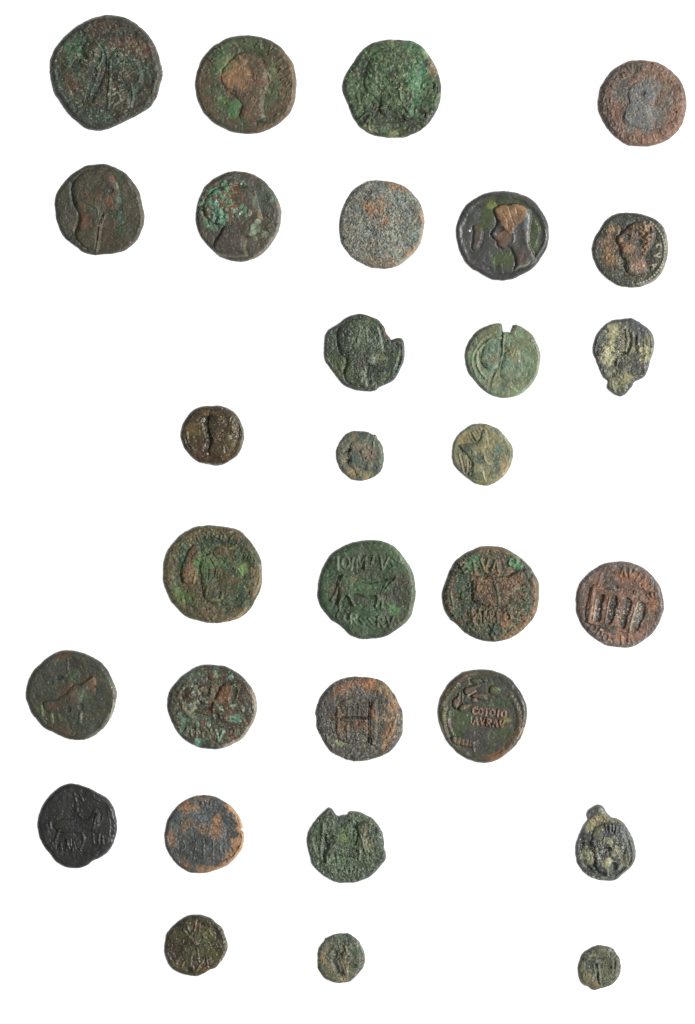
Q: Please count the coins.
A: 30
